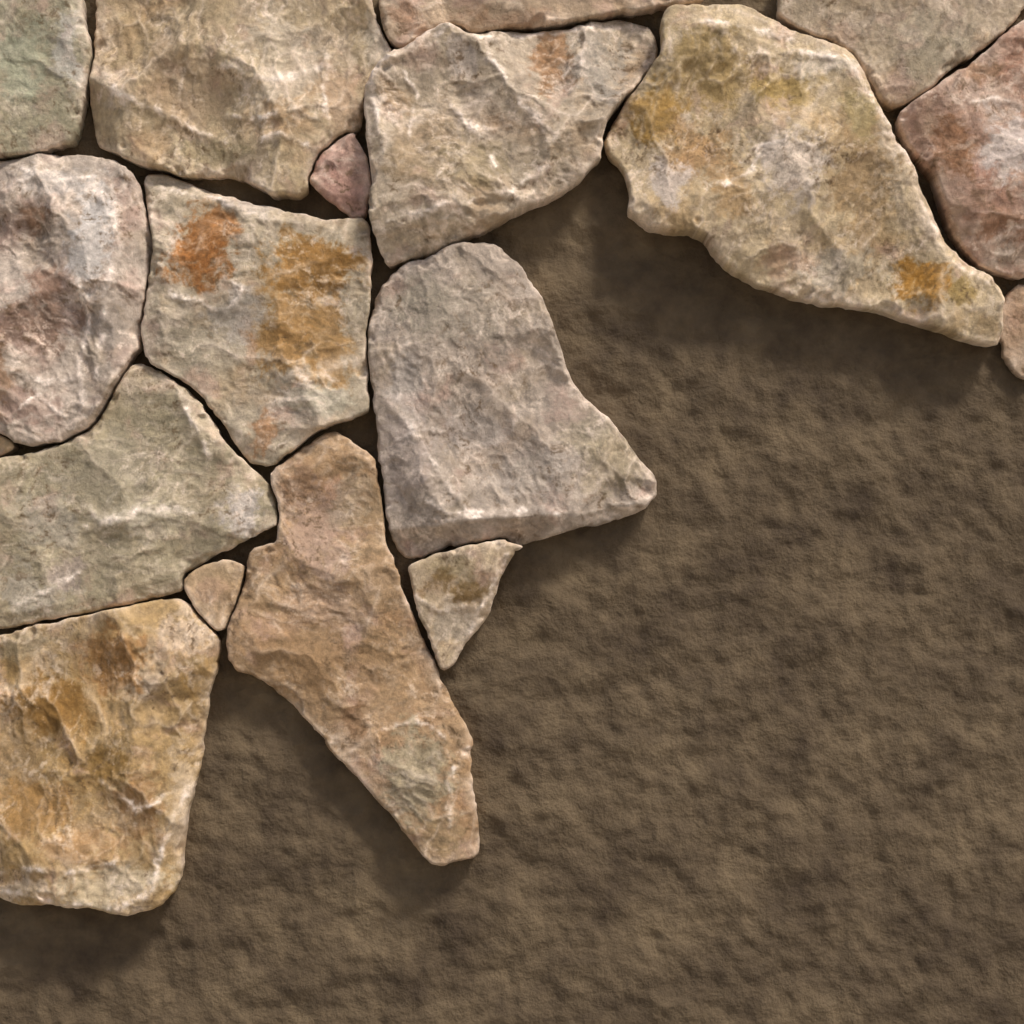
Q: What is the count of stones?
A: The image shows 18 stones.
